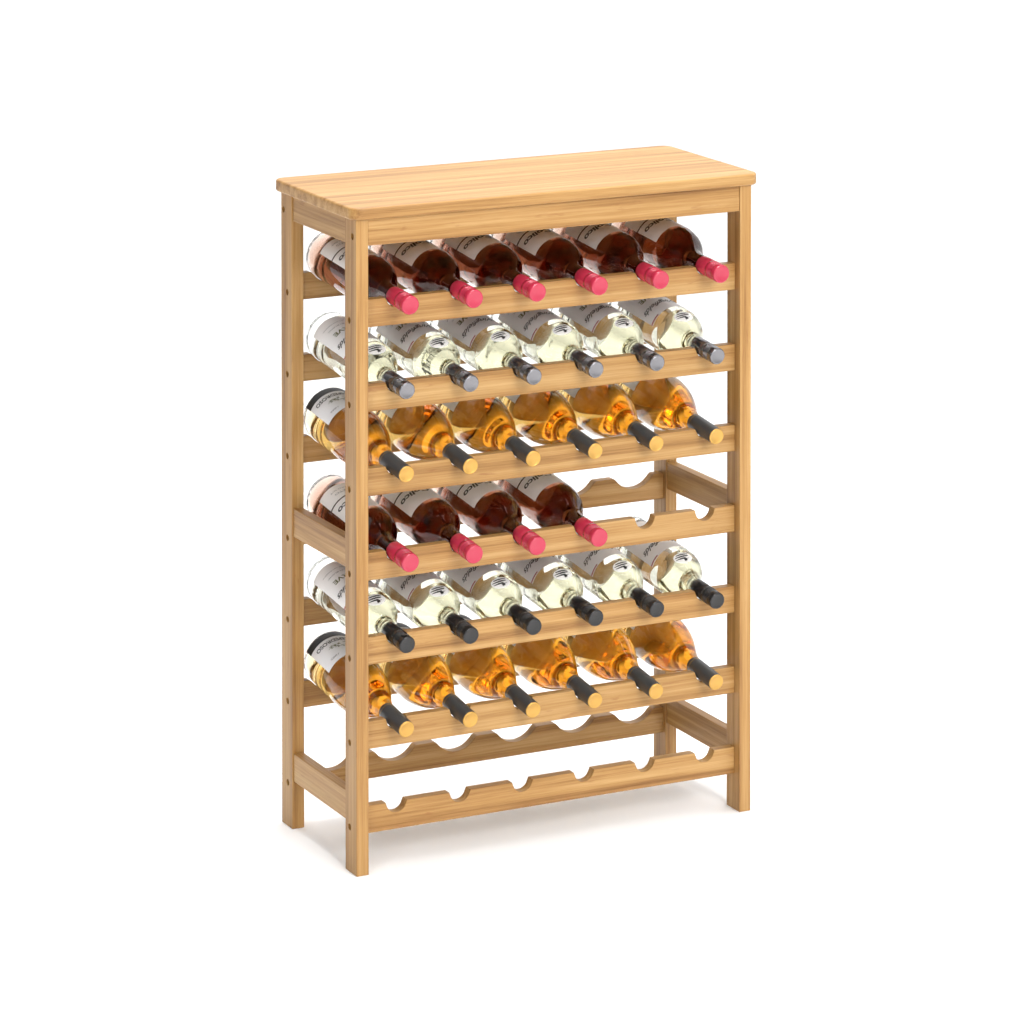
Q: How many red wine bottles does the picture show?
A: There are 10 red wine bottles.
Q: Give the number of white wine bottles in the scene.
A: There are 12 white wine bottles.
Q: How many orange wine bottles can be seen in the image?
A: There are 12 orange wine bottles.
